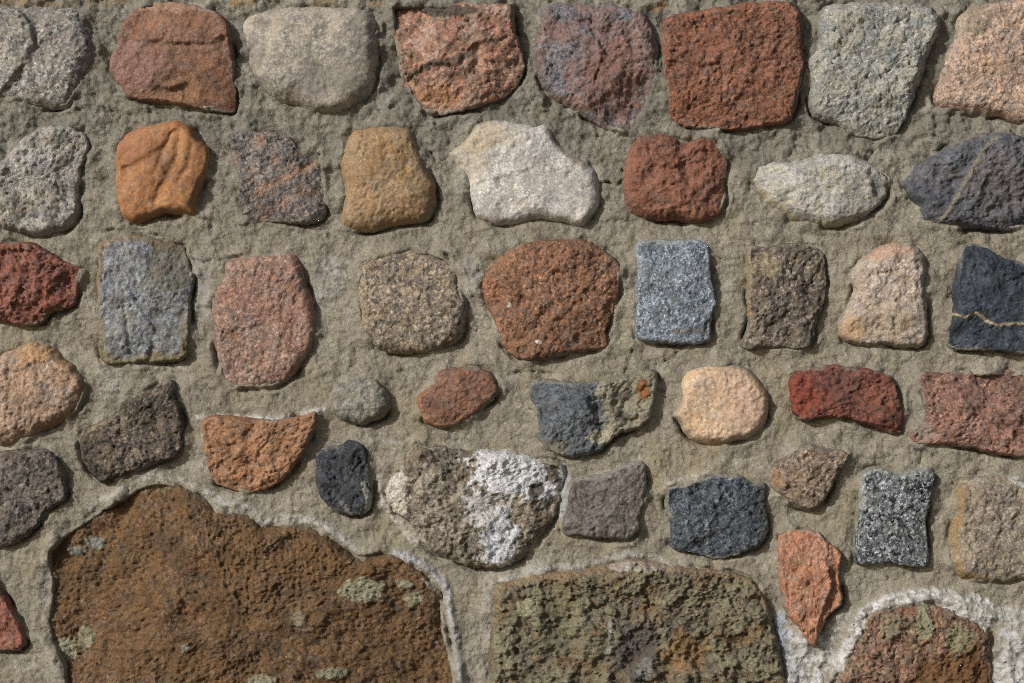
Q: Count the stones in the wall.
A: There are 47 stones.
